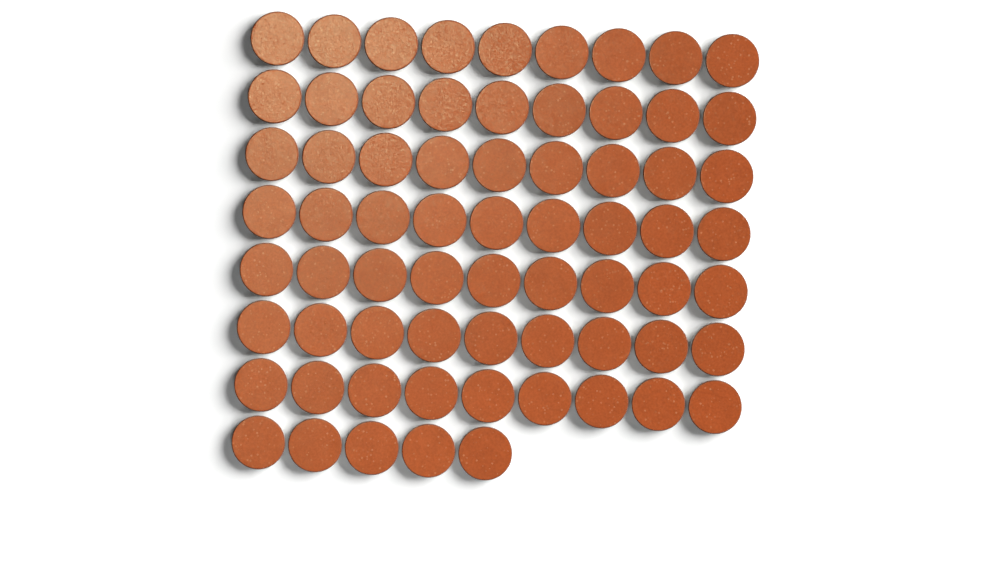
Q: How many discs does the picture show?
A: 68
